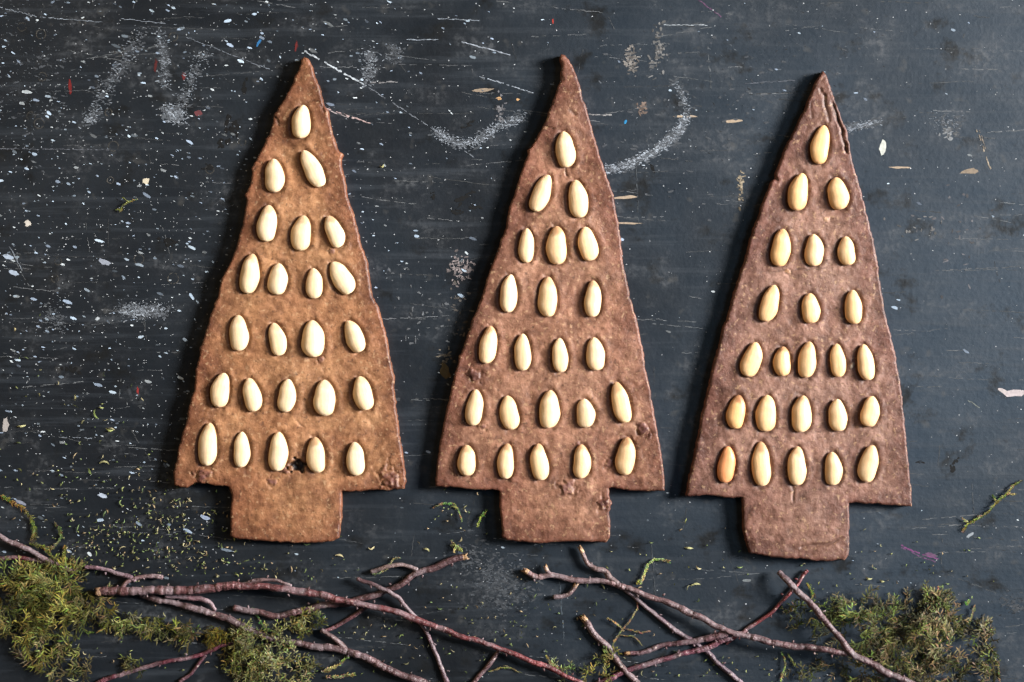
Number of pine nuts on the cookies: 71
